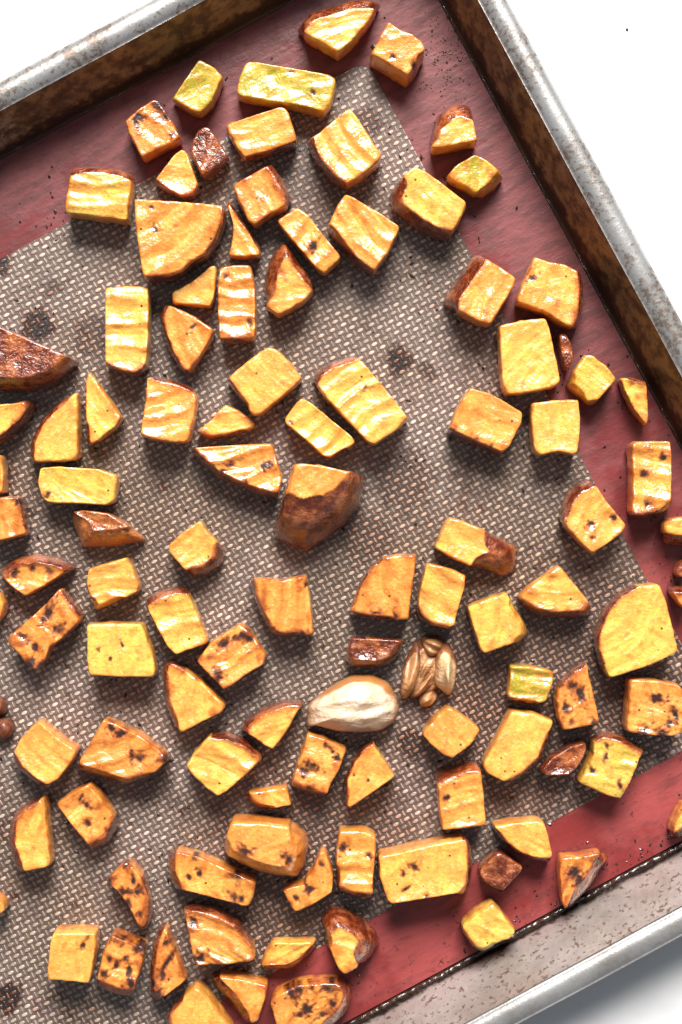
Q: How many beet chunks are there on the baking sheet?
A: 106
